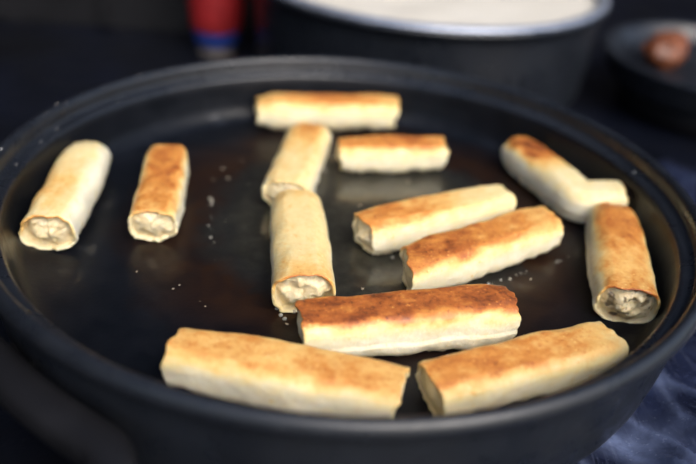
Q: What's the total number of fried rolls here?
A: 13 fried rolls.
